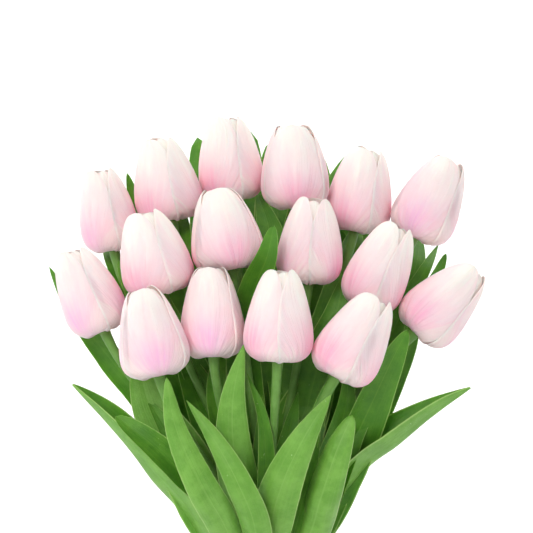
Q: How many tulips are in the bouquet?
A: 16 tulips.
